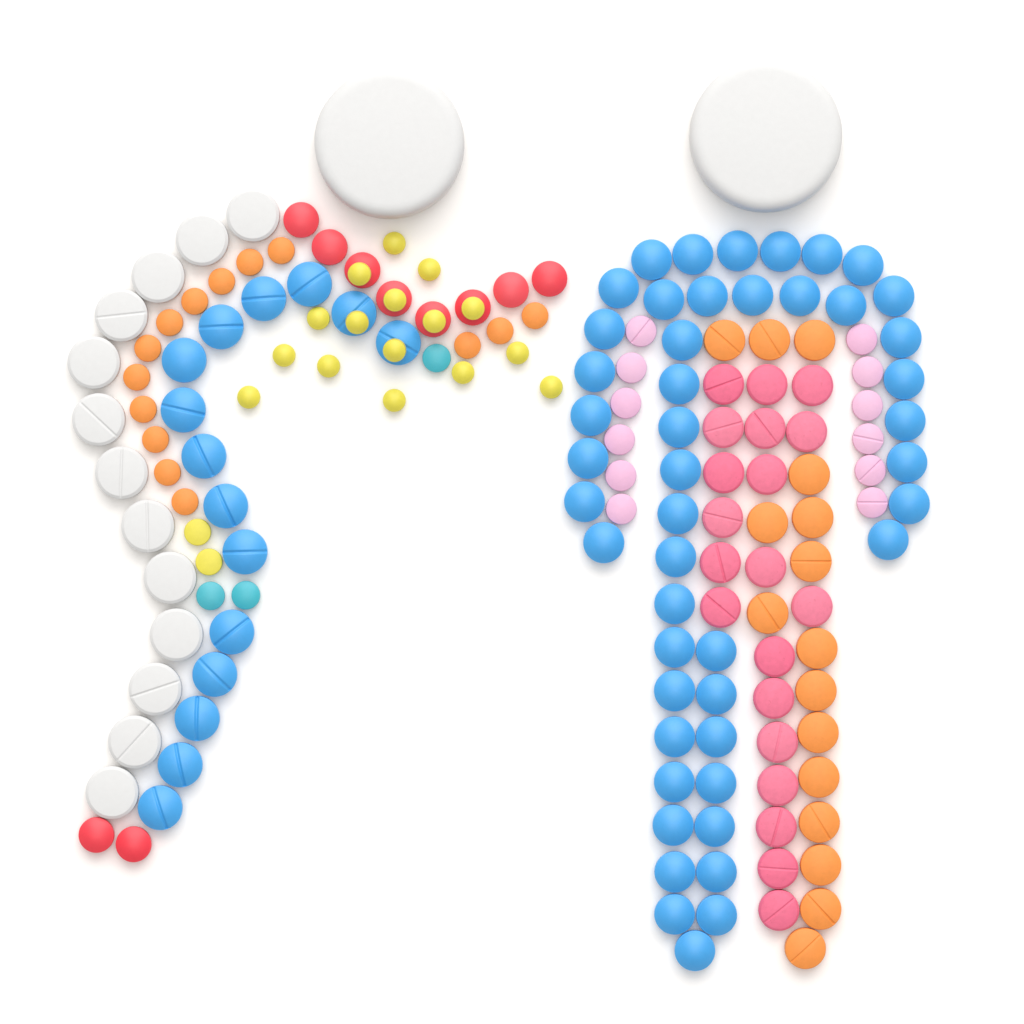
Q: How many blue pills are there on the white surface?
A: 62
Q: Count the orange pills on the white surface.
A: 30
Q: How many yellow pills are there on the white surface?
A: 18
